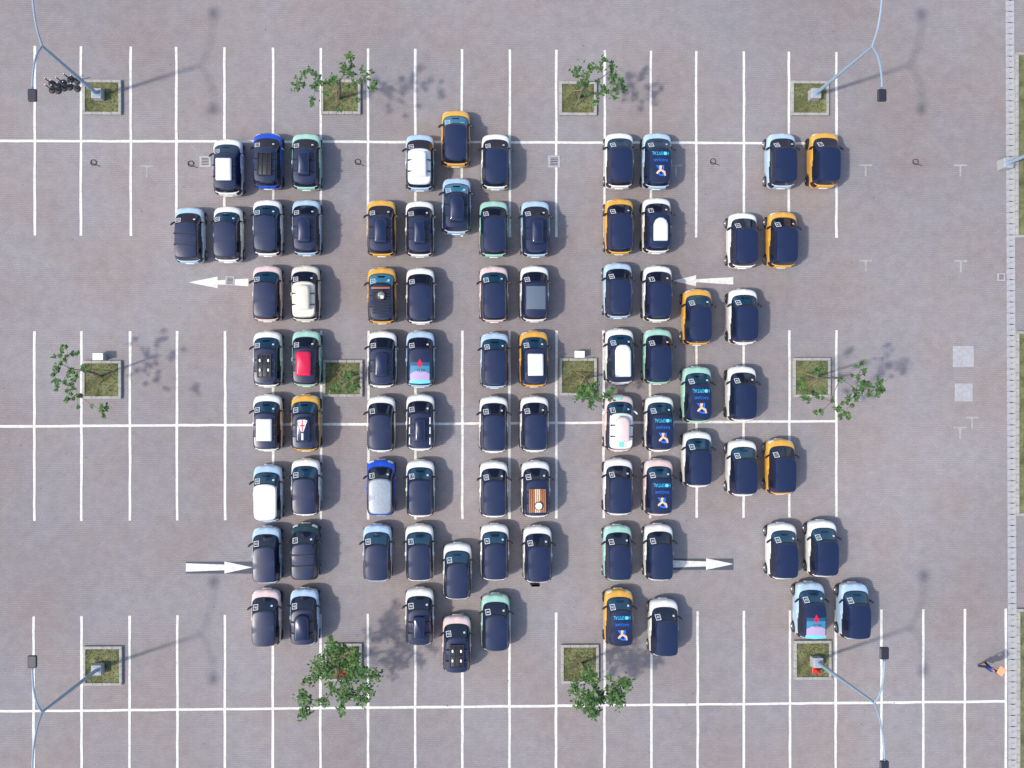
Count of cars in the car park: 82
